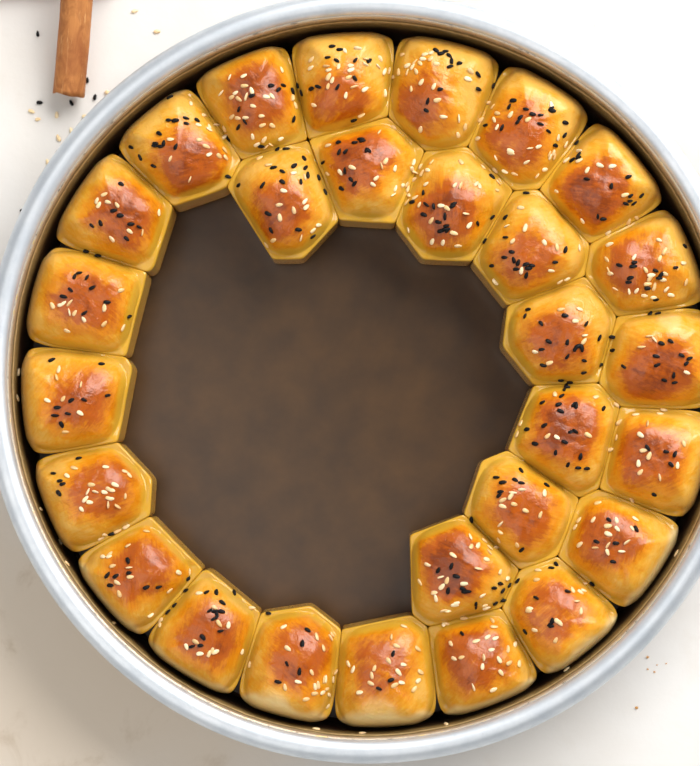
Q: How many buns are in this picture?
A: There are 28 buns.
